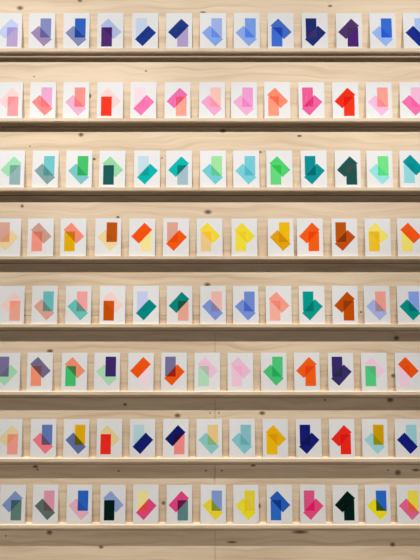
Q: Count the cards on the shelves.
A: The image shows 104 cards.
